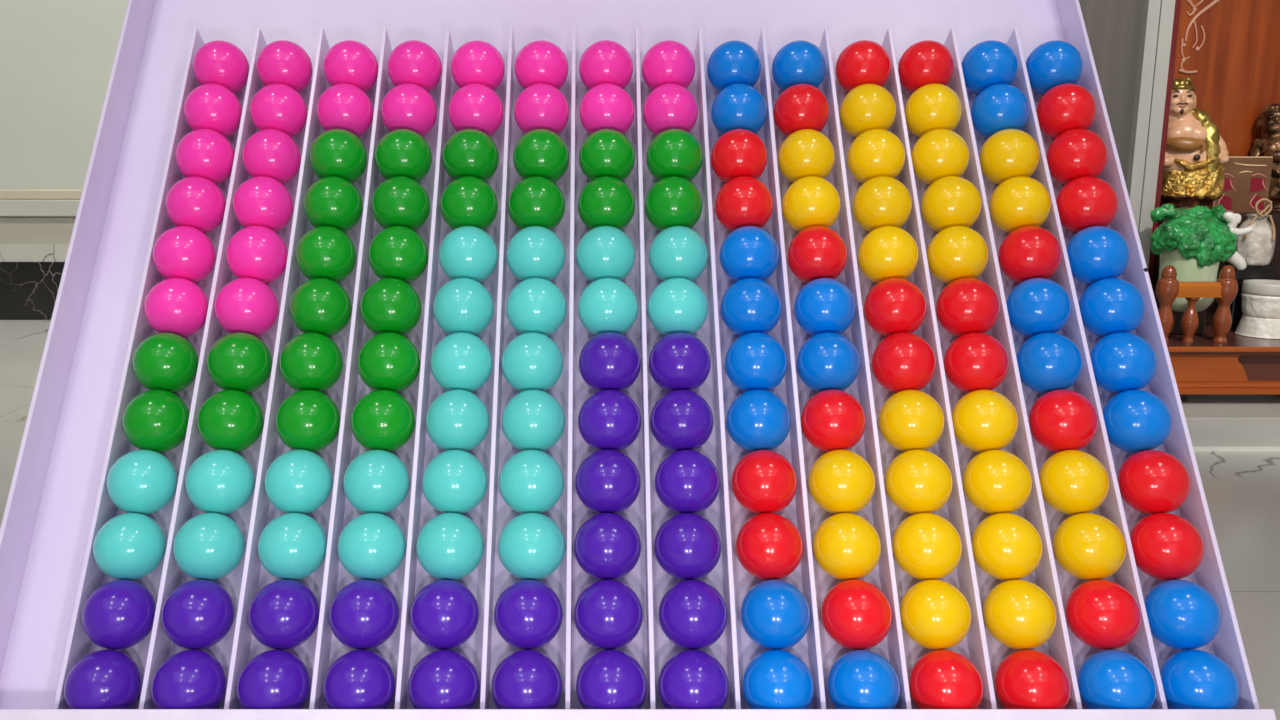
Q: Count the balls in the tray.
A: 168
